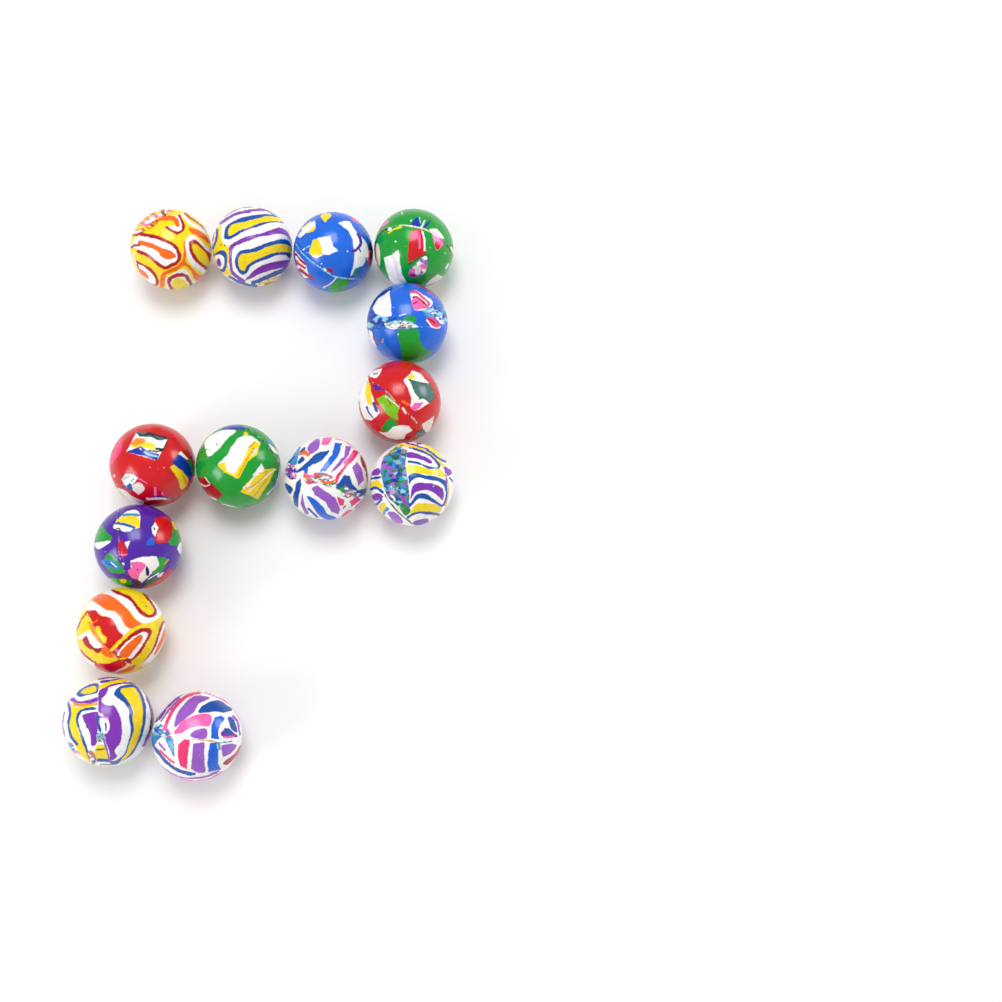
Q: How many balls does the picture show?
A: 14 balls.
